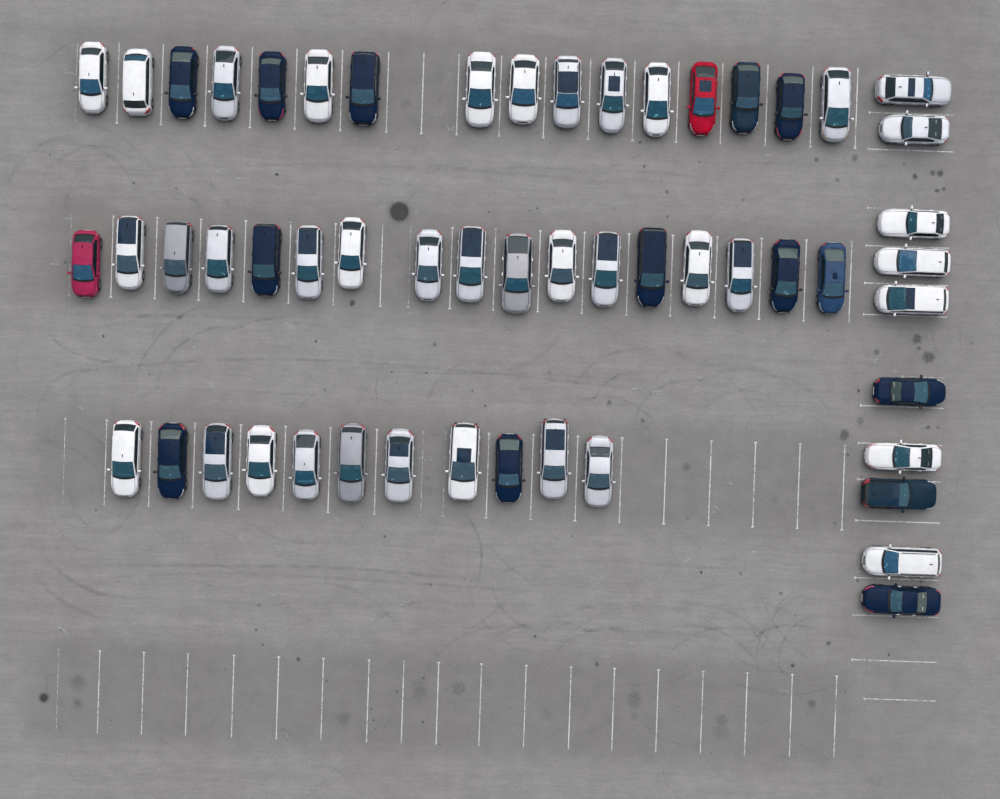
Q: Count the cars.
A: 54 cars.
